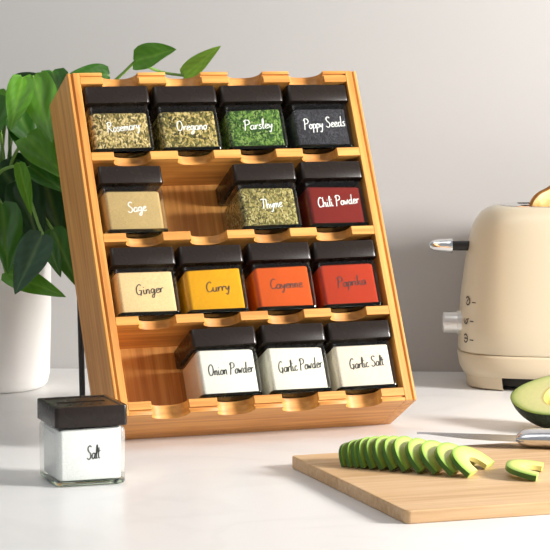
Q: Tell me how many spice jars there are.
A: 15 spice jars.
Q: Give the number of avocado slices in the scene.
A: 13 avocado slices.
